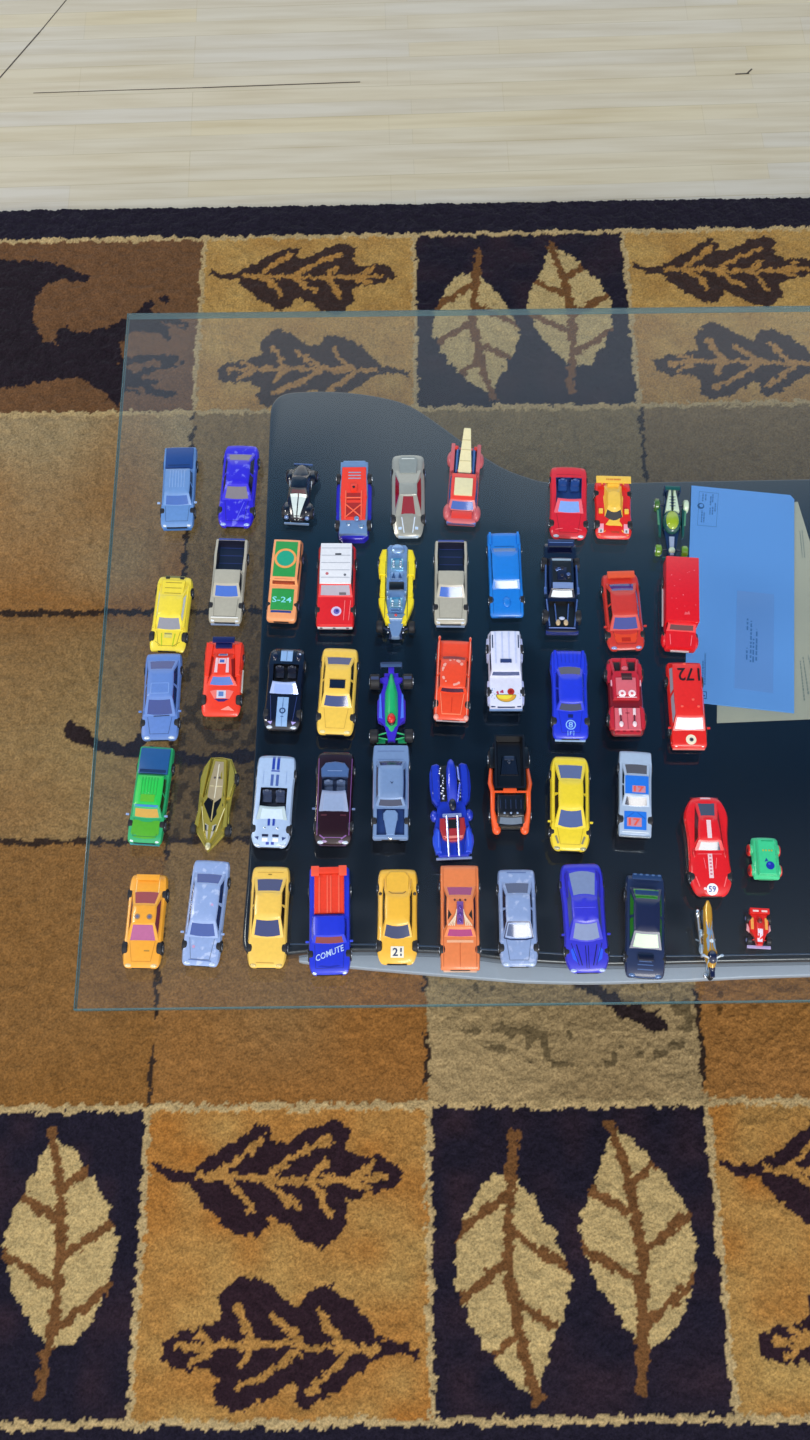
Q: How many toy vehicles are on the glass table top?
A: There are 51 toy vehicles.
